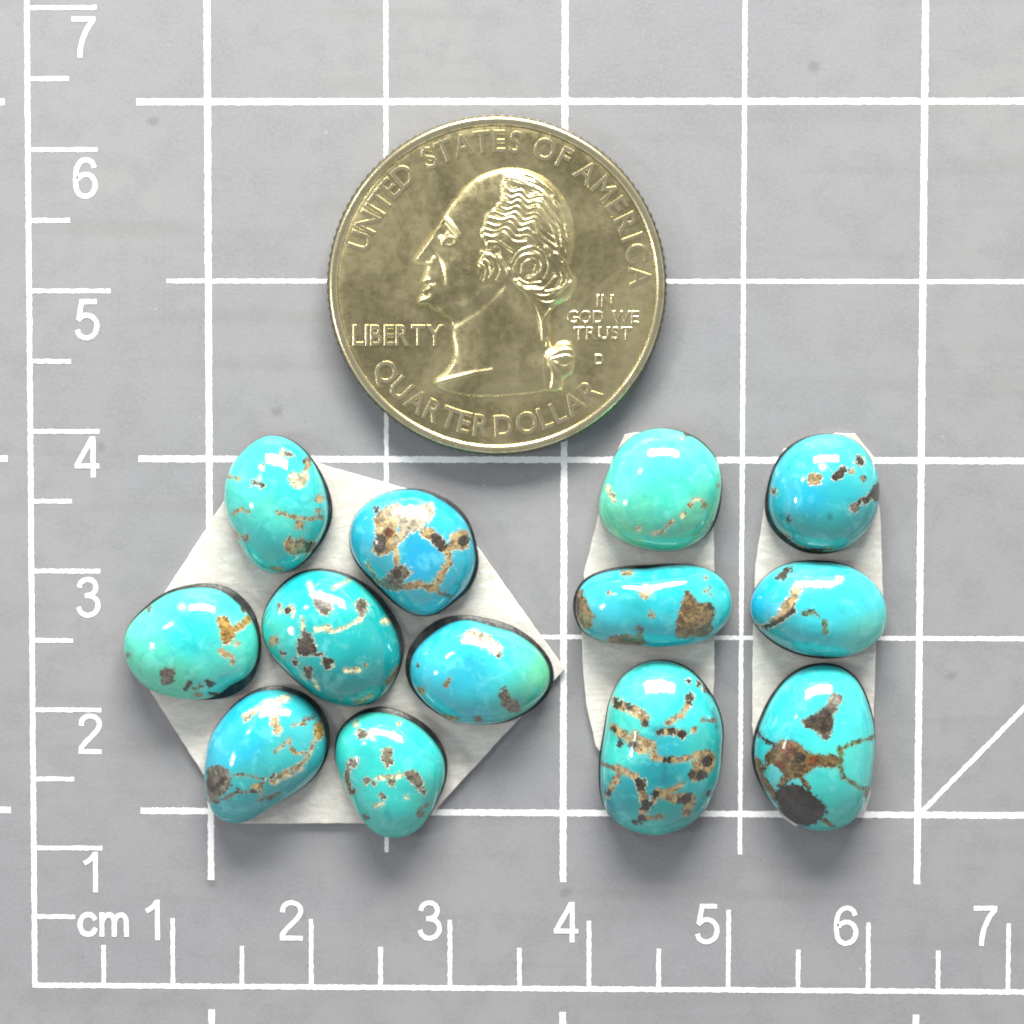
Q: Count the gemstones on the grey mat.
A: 13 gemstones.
